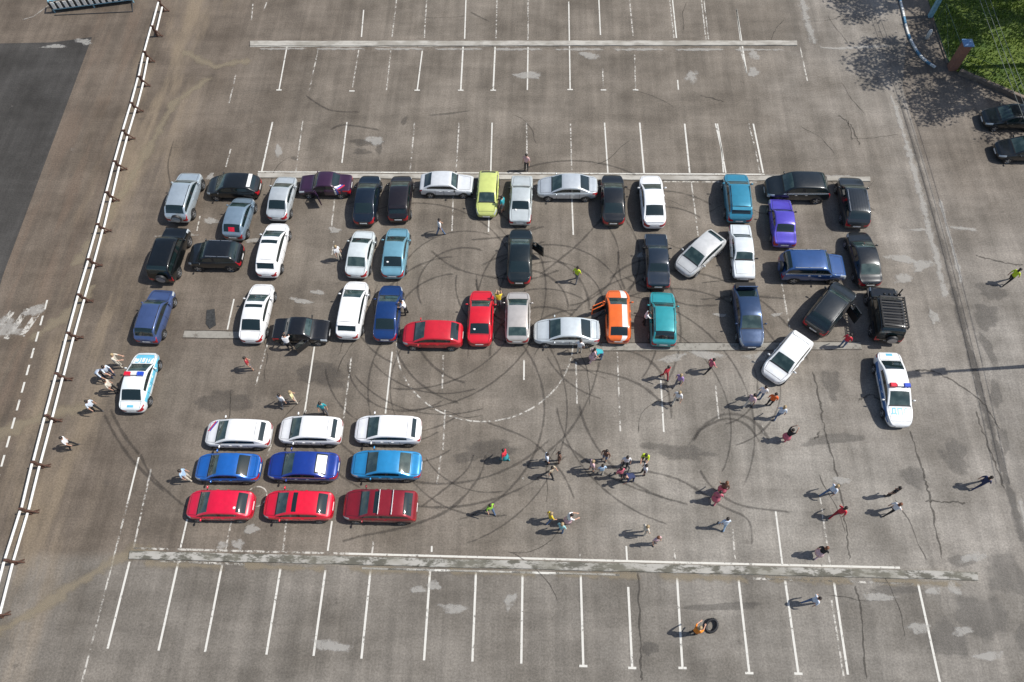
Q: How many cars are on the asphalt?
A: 56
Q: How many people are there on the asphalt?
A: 63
